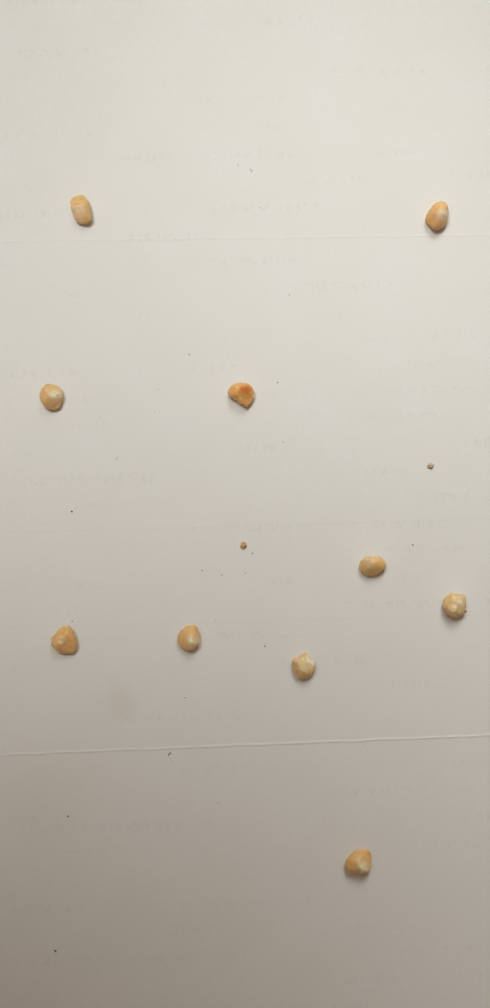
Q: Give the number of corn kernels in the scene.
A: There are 10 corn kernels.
